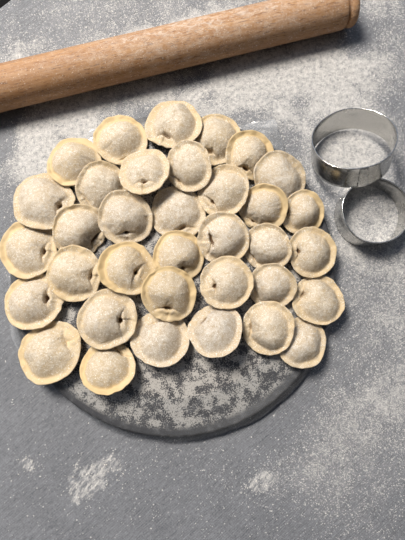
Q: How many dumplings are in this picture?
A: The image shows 35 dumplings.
